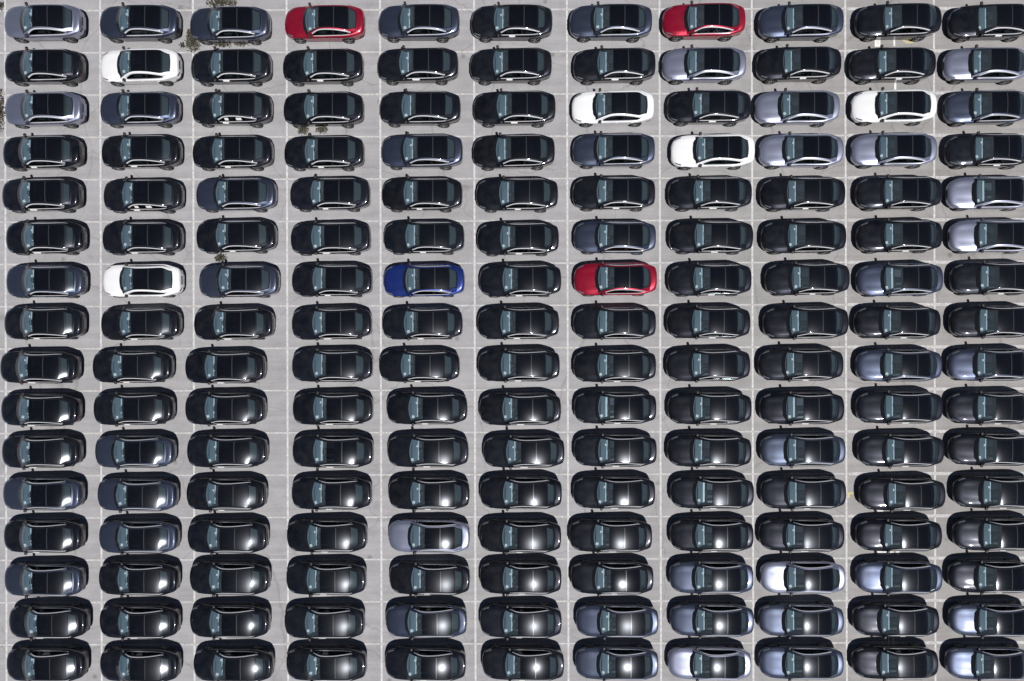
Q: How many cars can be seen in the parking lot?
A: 176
